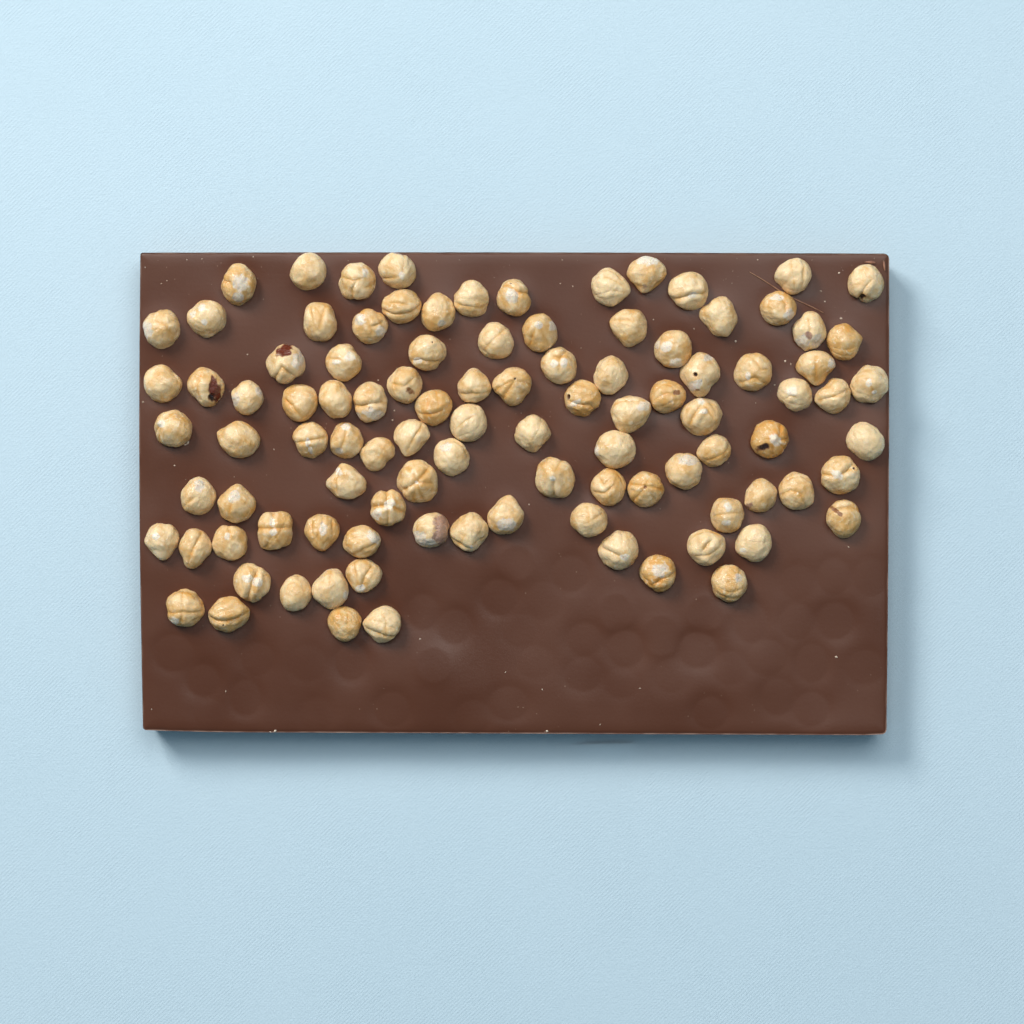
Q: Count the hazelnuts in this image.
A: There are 100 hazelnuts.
